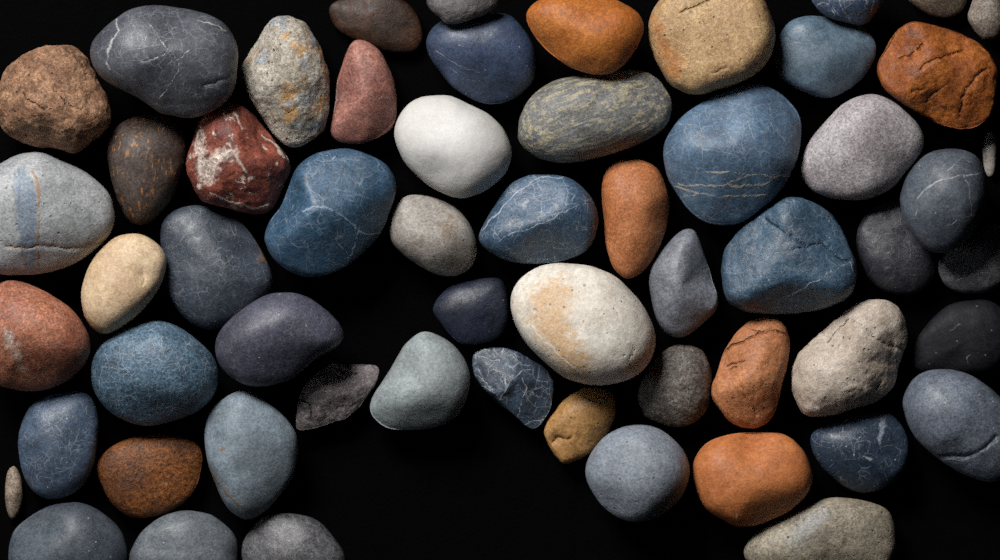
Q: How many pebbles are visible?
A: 58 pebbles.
